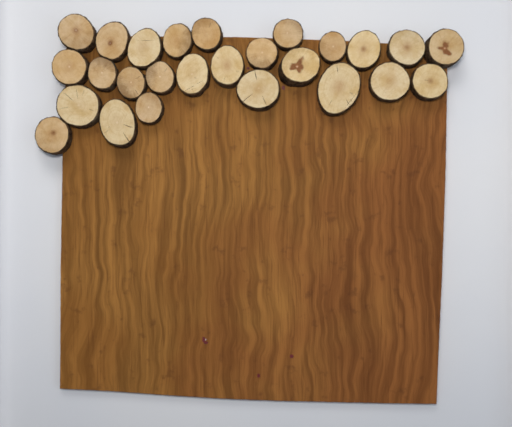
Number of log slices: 26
